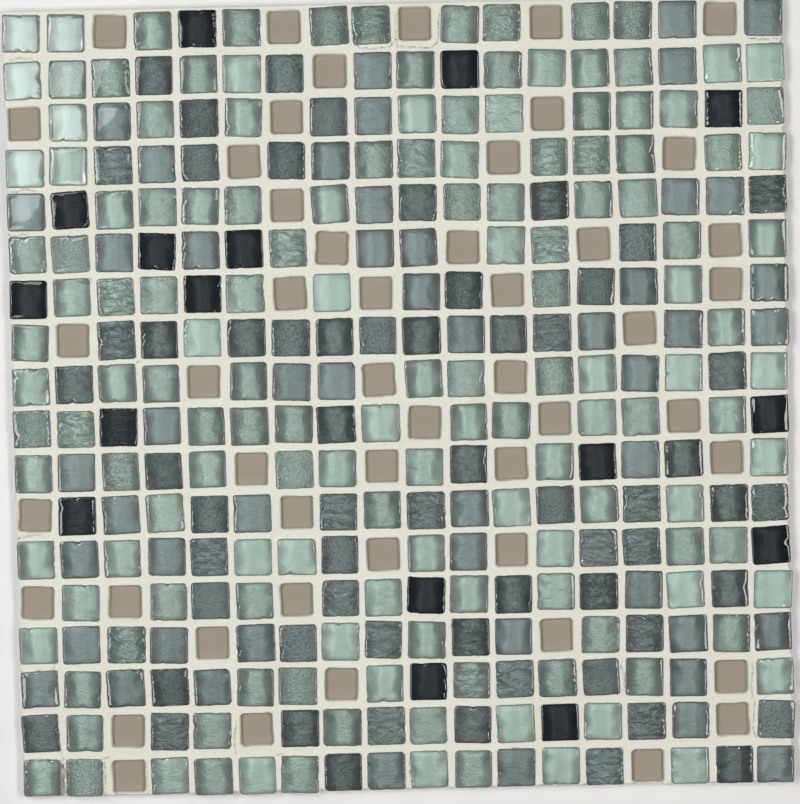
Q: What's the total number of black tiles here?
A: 16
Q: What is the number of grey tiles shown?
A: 111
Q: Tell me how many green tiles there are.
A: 148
